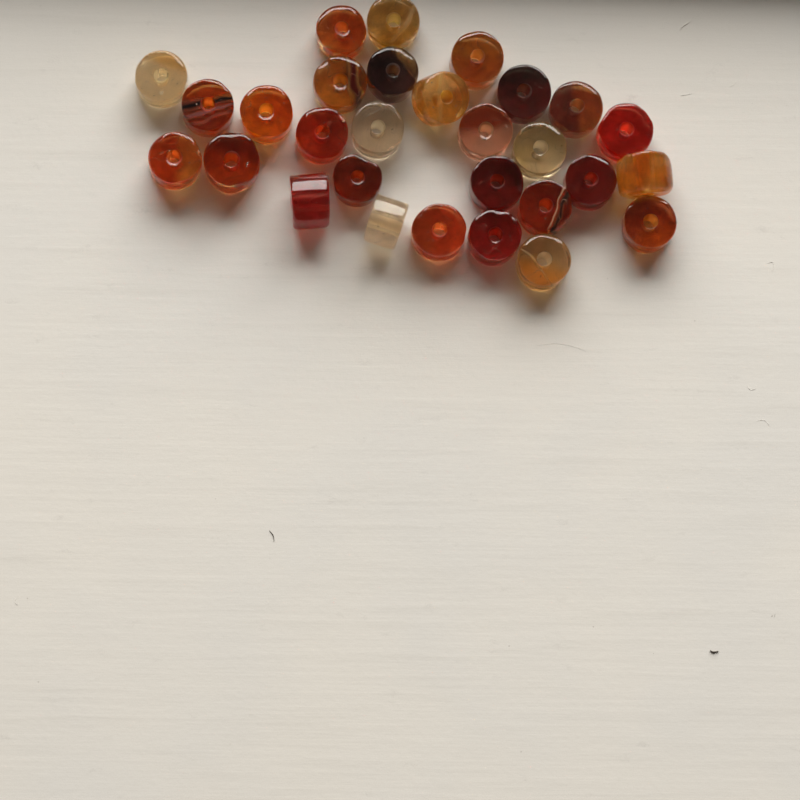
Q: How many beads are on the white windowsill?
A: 29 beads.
